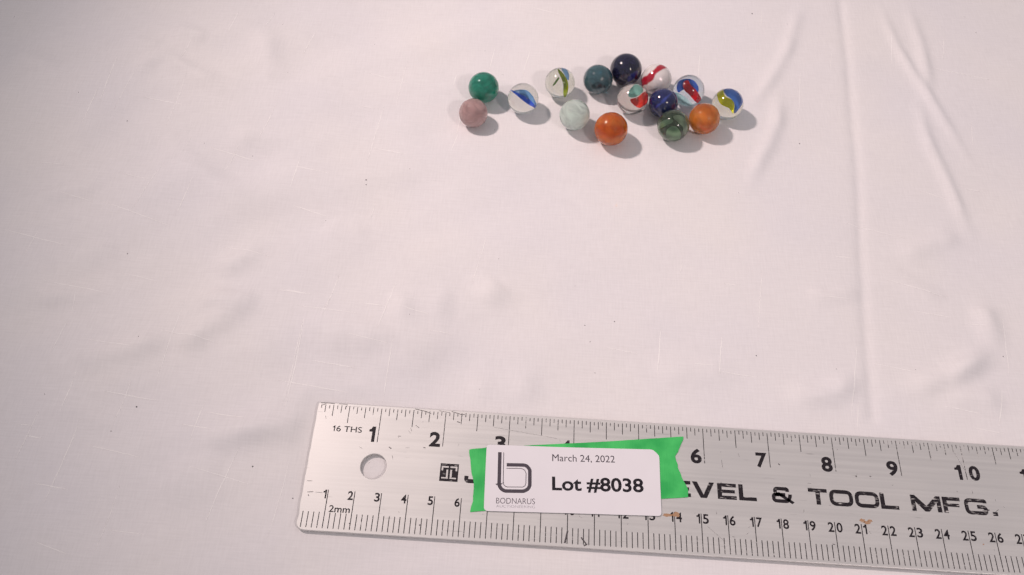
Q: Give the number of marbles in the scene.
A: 15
